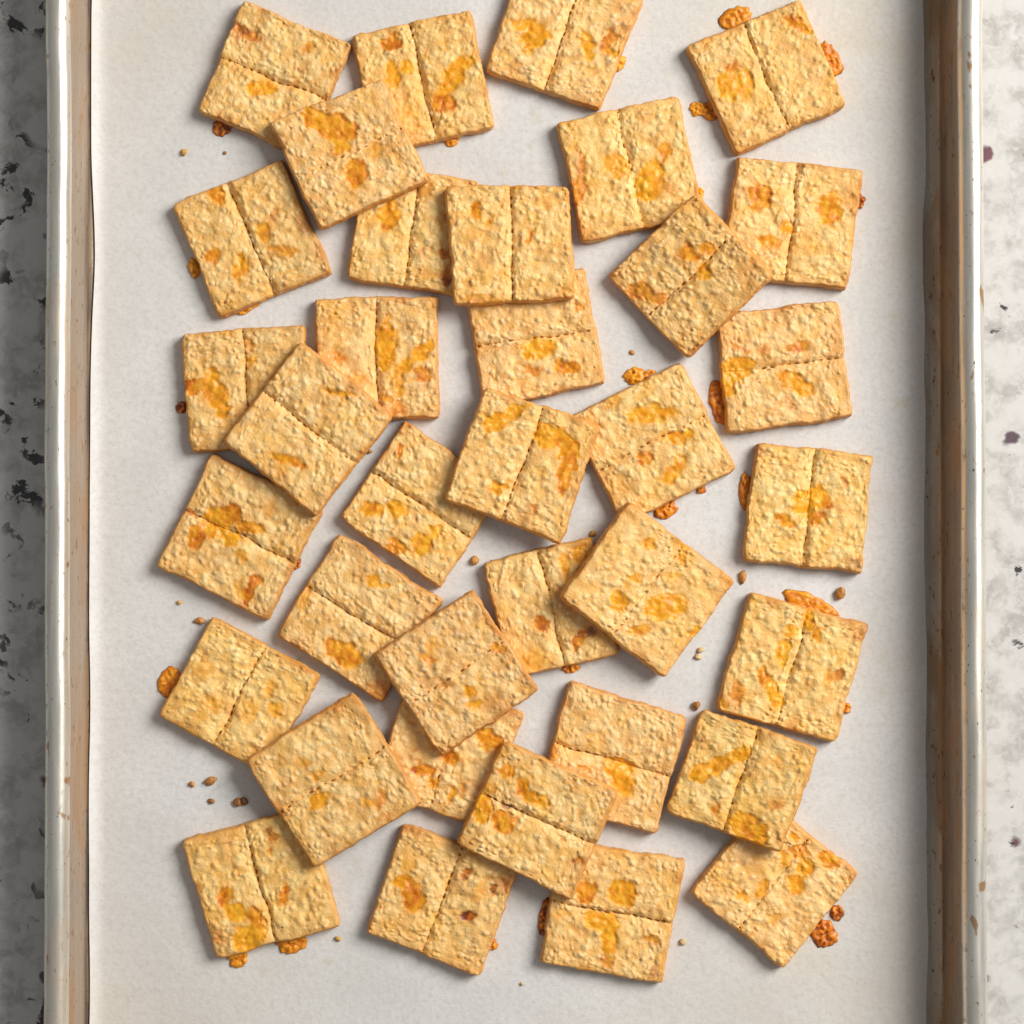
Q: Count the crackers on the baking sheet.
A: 36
